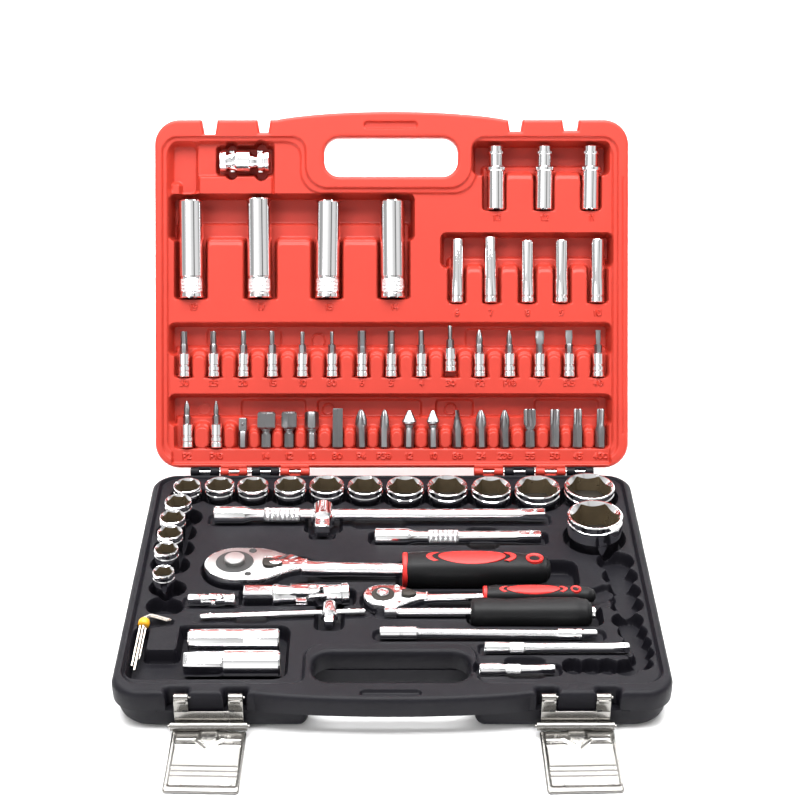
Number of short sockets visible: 17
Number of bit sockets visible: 17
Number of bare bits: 16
